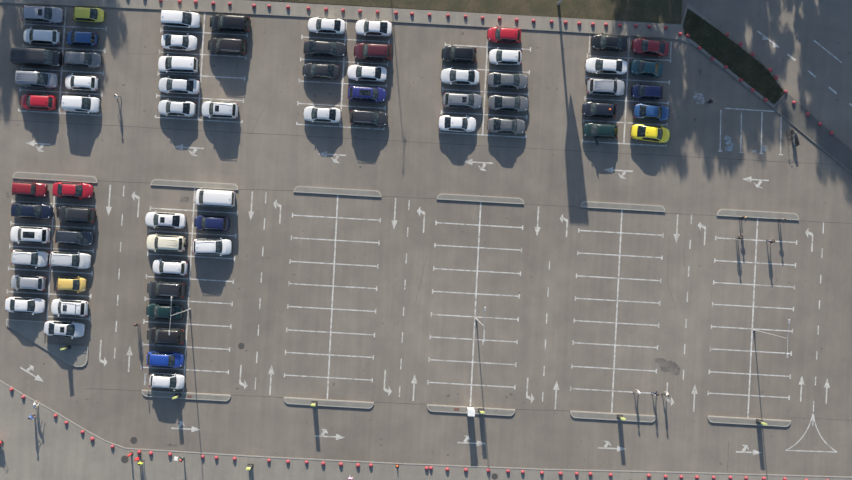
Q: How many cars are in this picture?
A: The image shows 70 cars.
